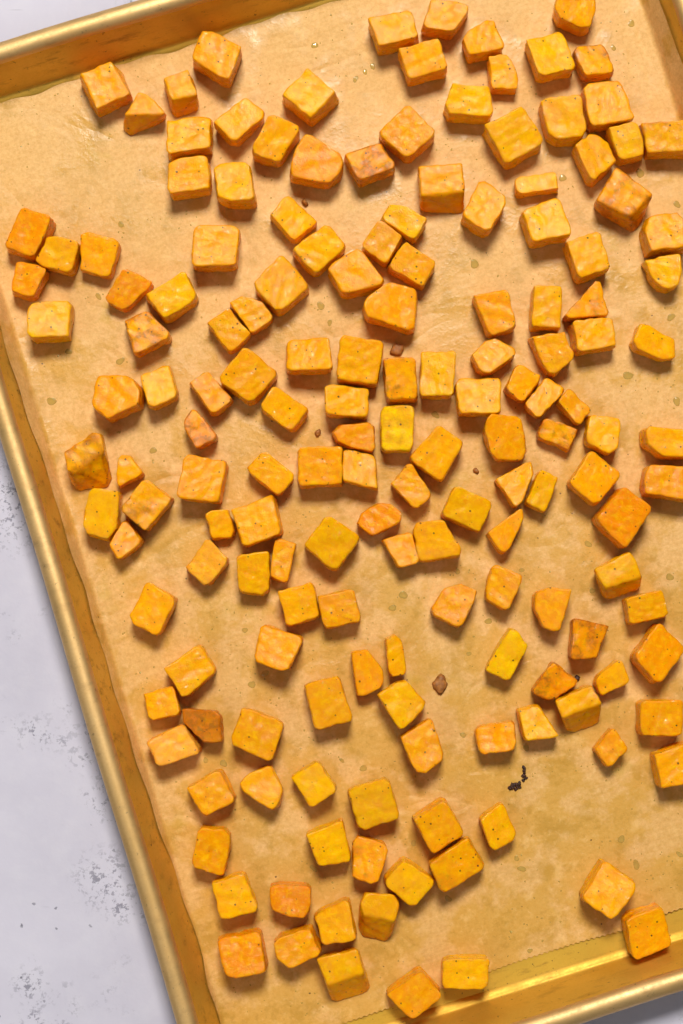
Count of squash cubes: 162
